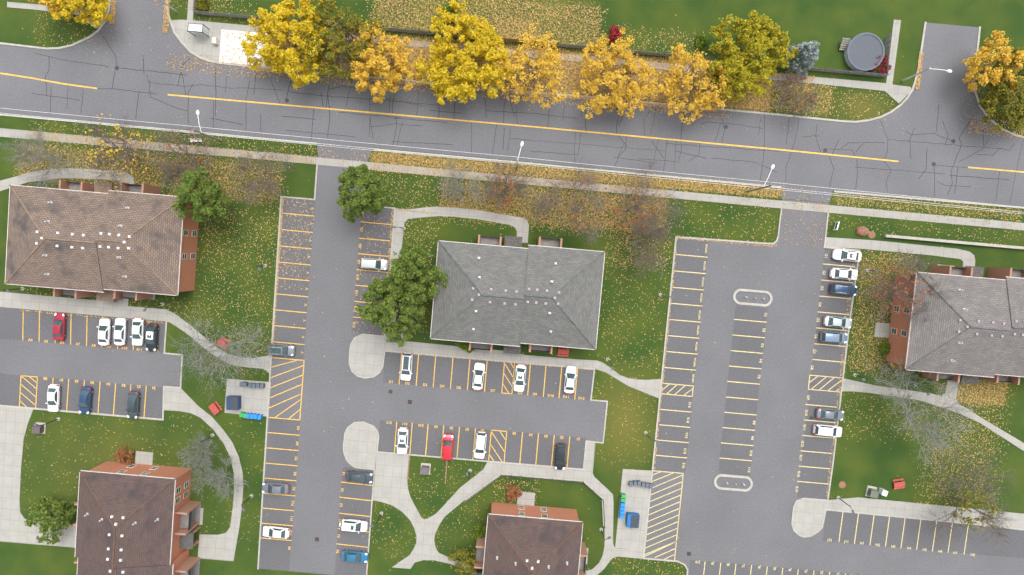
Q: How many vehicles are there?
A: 30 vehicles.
